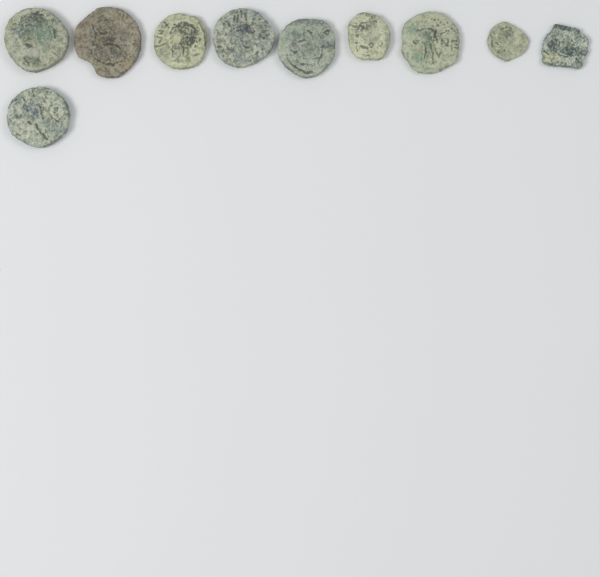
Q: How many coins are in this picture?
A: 10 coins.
